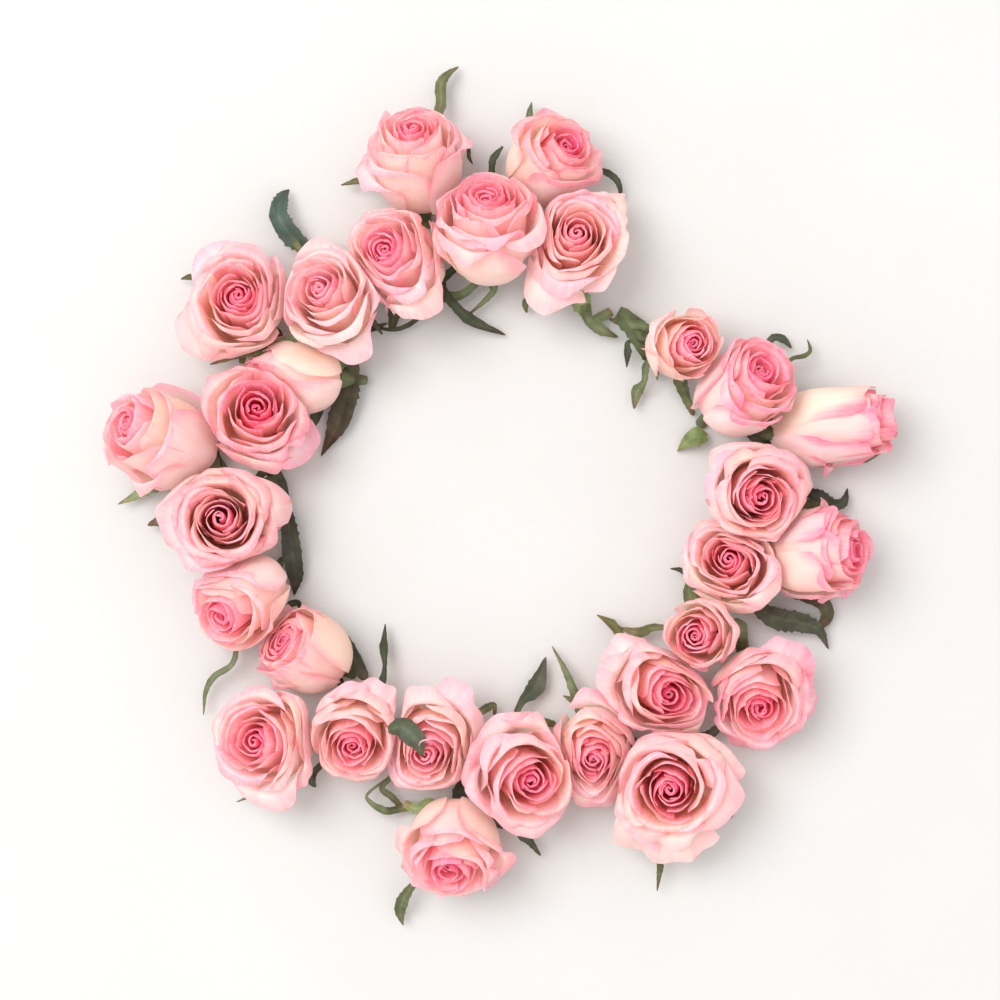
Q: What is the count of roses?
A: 29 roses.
